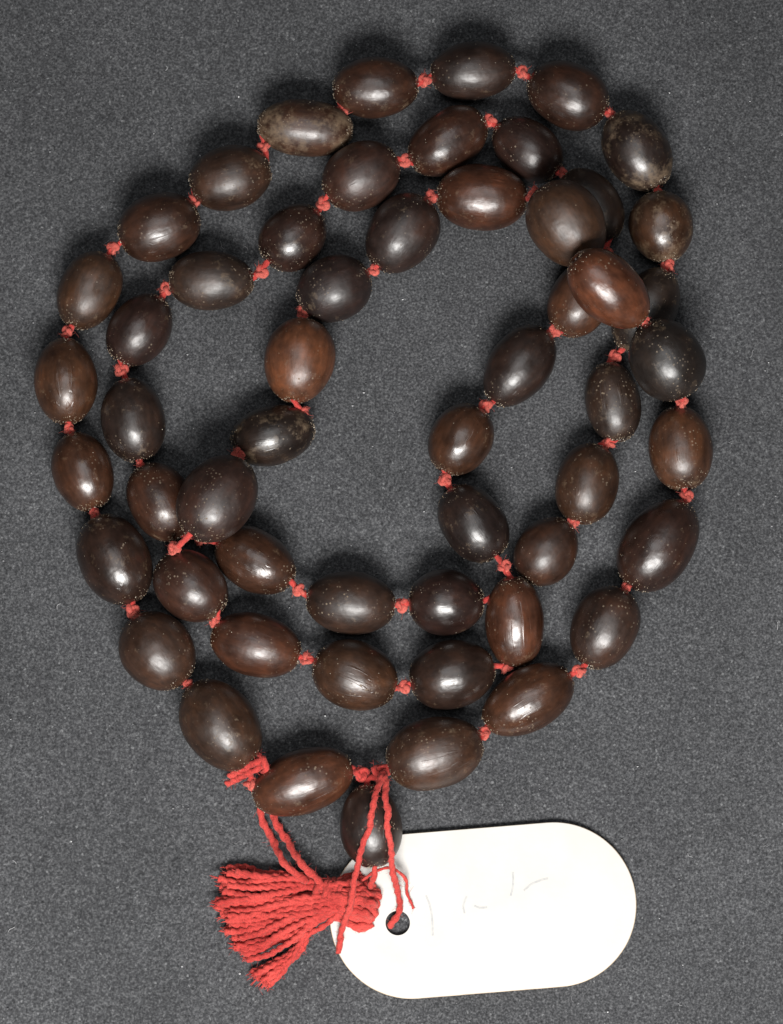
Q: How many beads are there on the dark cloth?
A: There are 55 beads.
